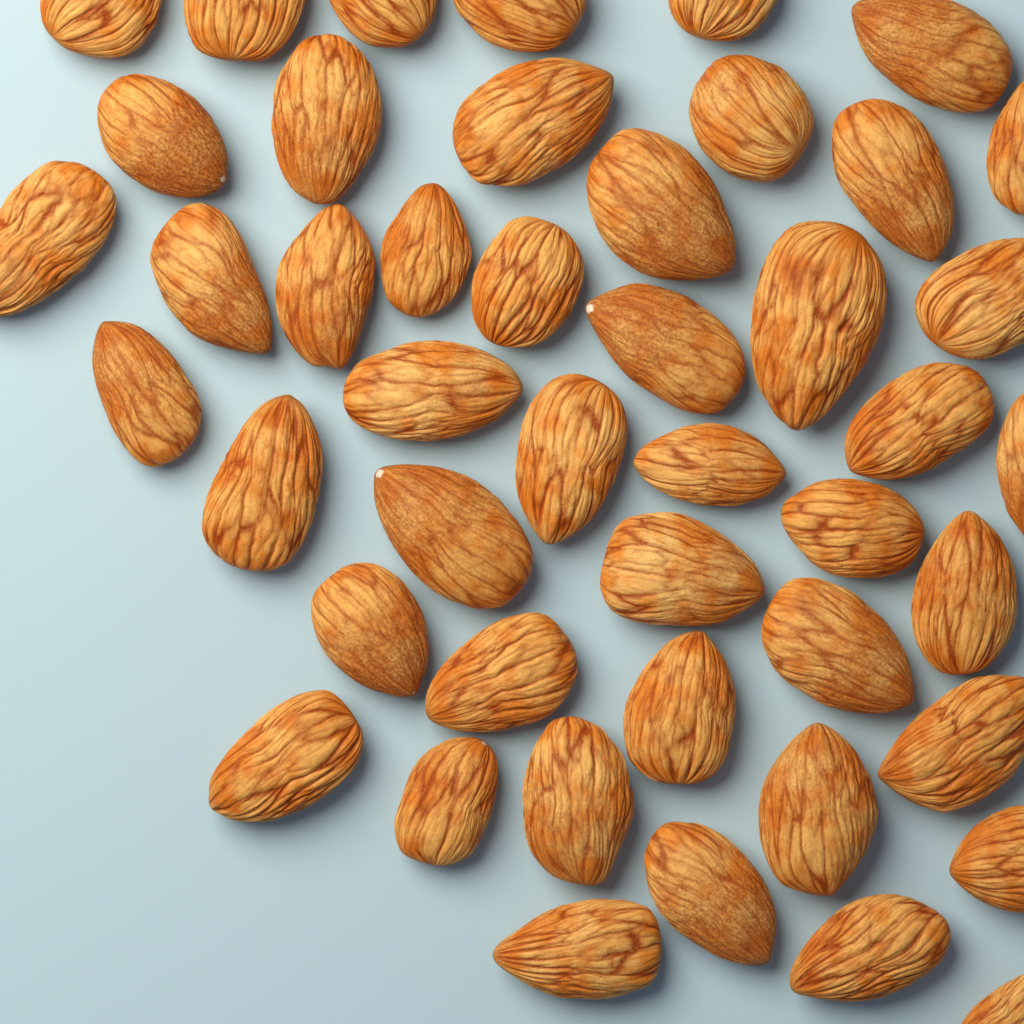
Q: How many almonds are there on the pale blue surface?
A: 46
